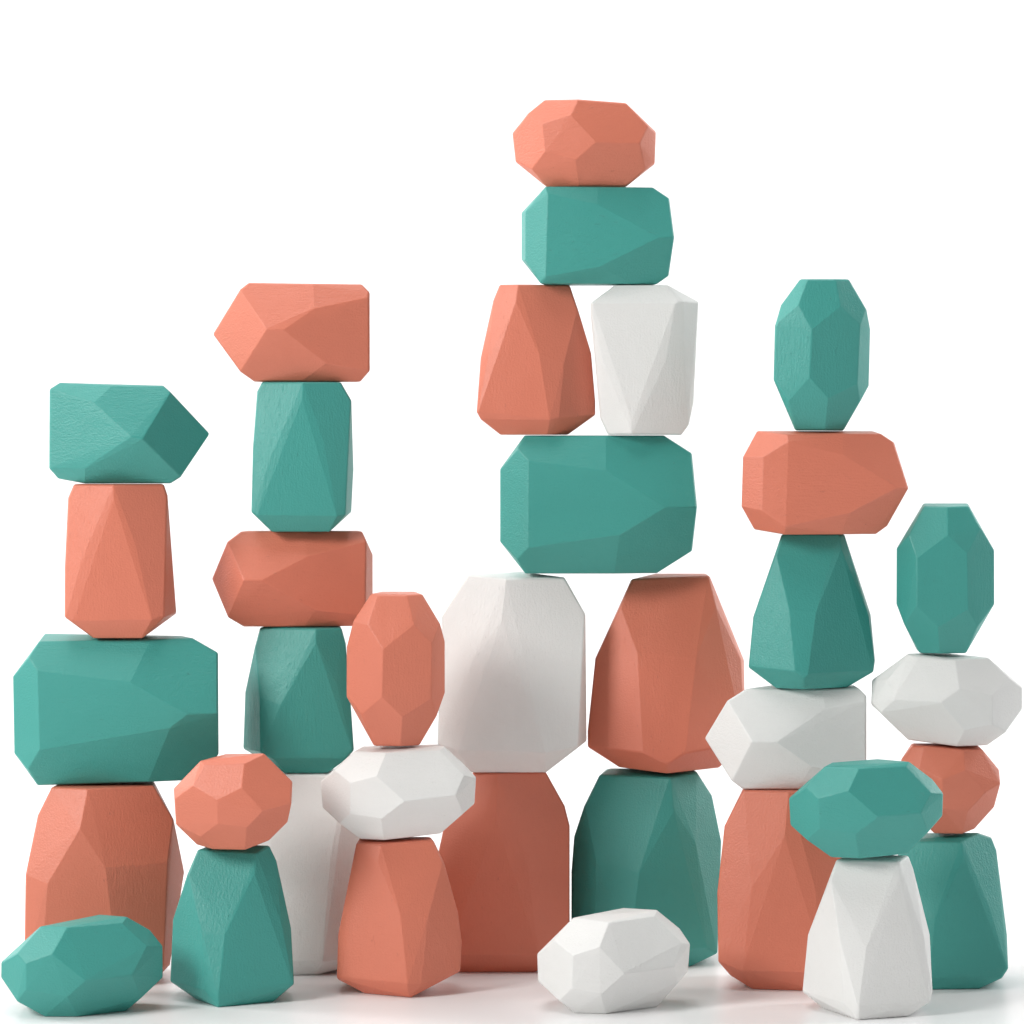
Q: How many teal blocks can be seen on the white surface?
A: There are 14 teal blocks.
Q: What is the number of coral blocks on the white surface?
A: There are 14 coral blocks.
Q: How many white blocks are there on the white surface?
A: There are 8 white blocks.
